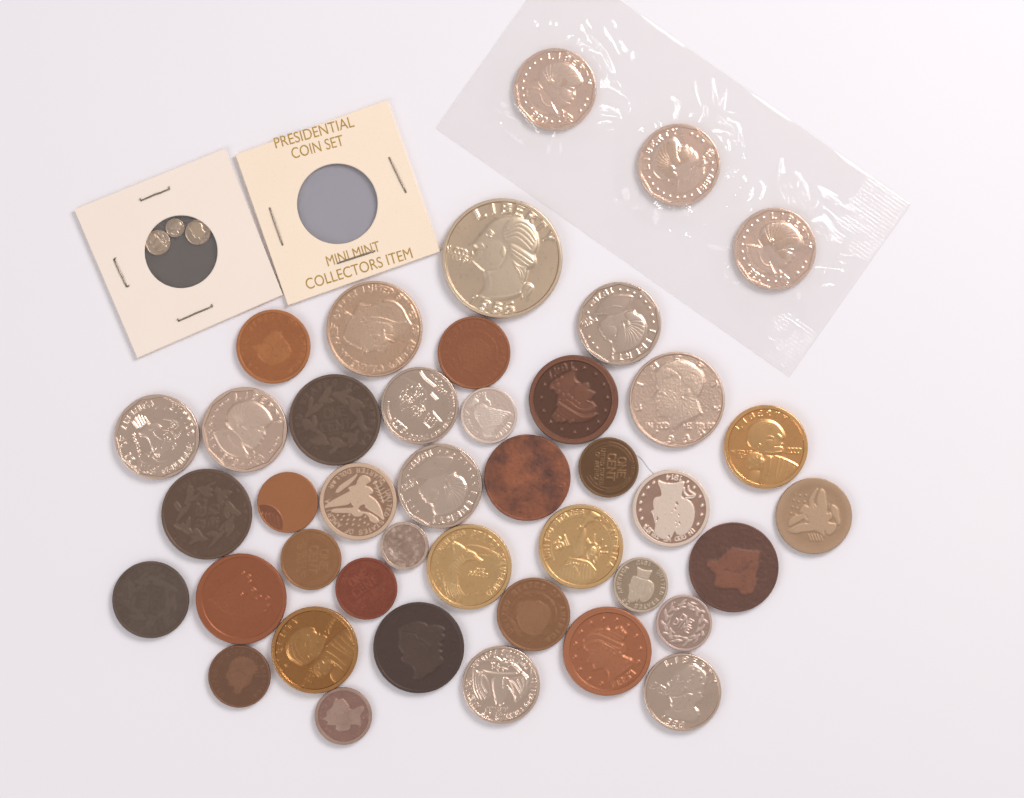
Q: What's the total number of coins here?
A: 45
